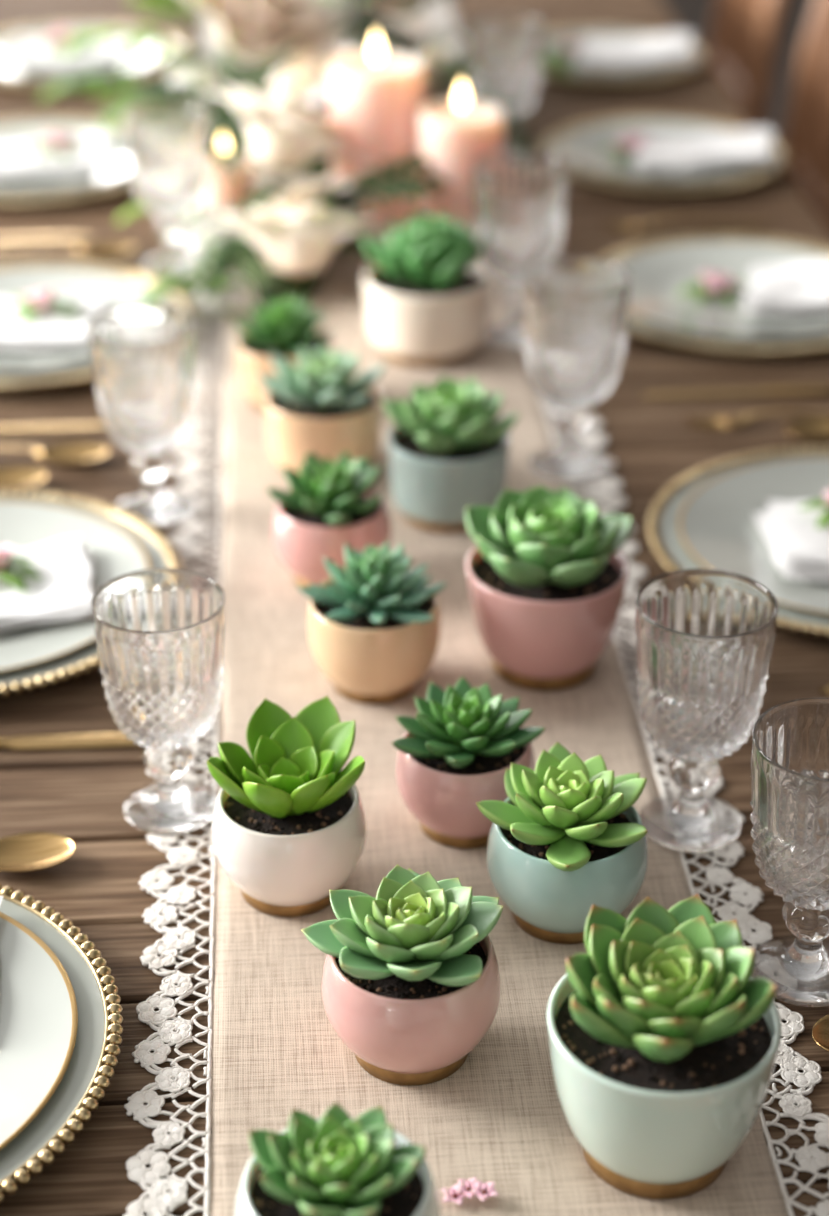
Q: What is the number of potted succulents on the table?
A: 13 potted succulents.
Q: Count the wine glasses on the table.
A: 8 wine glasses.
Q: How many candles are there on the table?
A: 3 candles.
